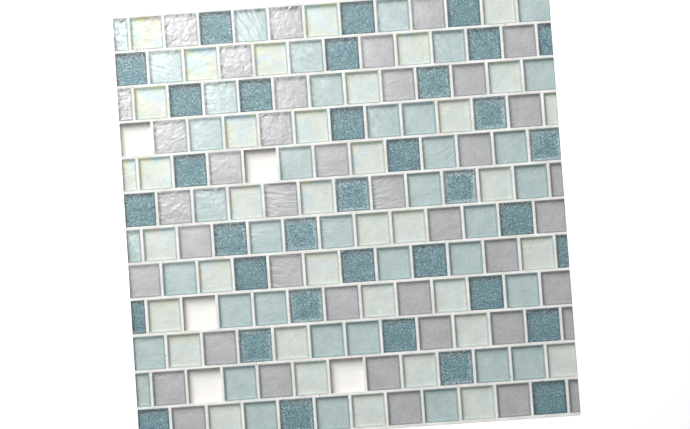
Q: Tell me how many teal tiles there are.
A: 35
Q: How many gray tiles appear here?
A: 40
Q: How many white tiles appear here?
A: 37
